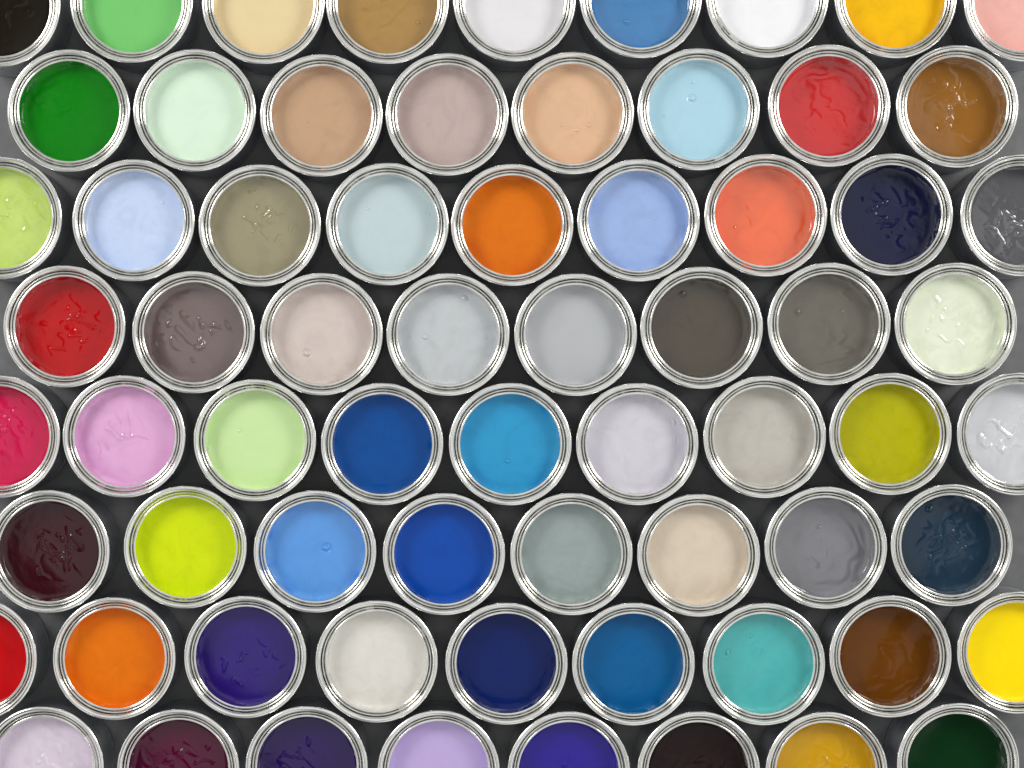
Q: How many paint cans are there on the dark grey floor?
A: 68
